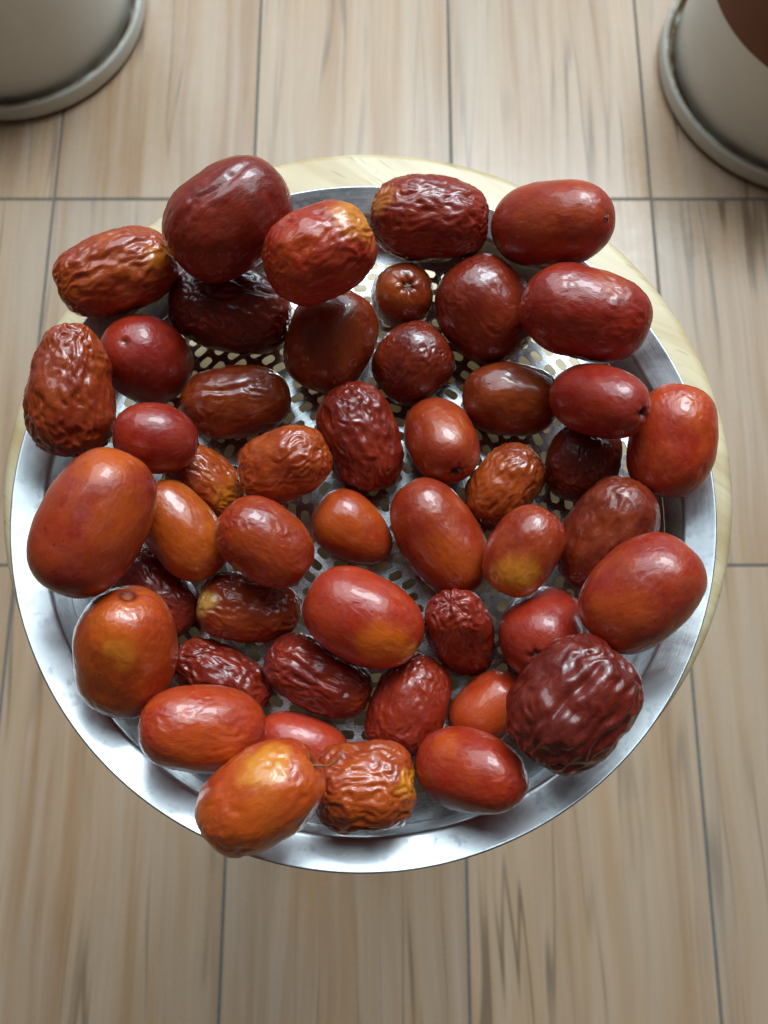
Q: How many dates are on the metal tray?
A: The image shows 48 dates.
